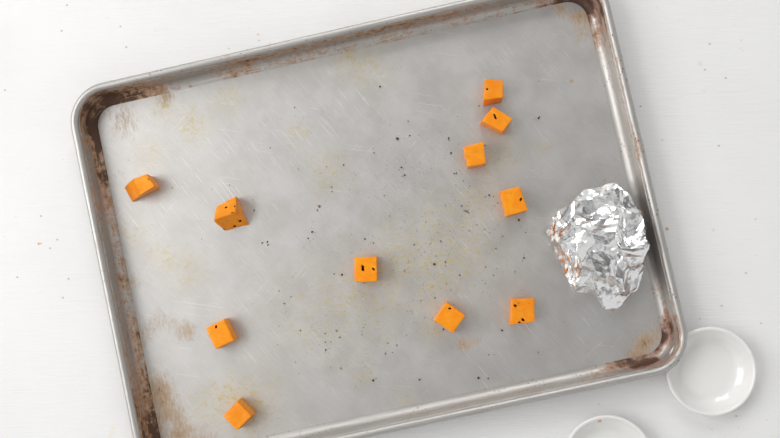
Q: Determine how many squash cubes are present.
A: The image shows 11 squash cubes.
